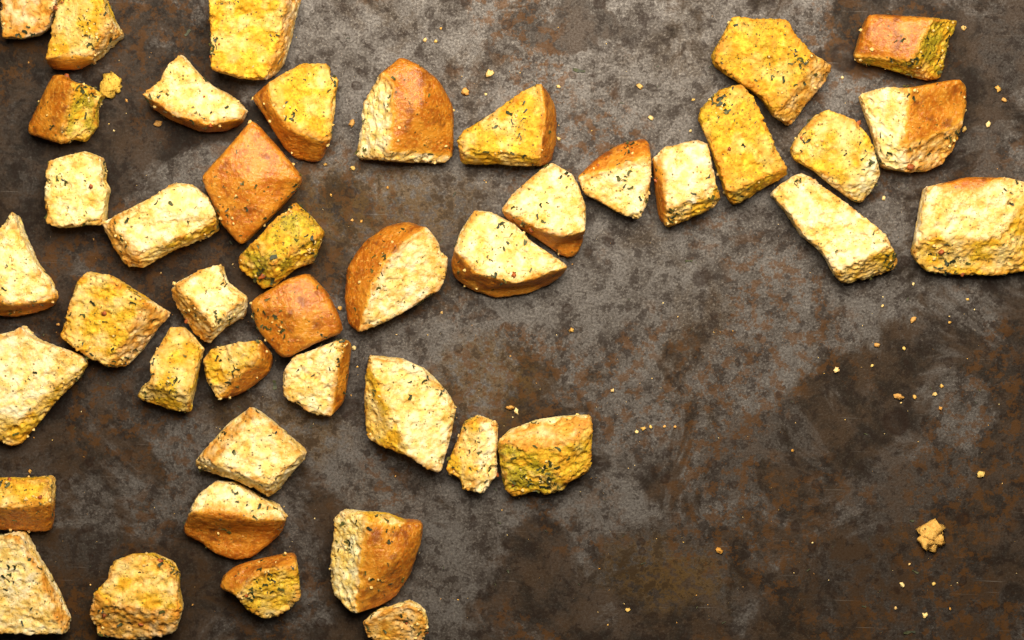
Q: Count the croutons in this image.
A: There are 43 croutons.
